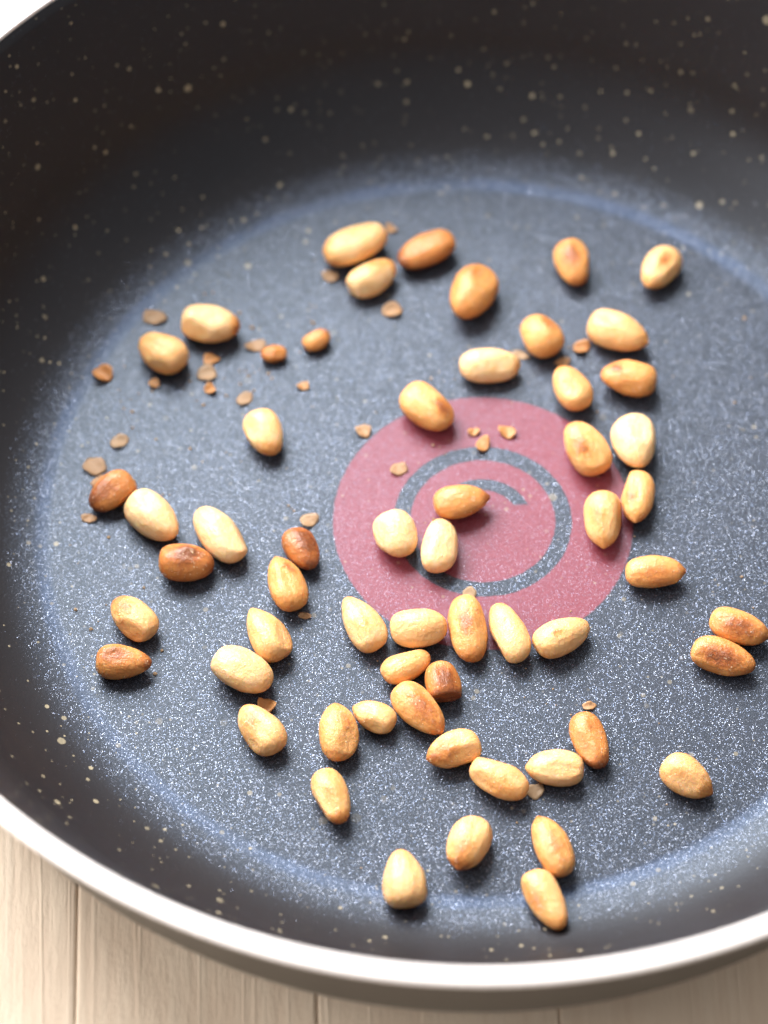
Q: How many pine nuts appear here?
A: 58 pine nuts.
